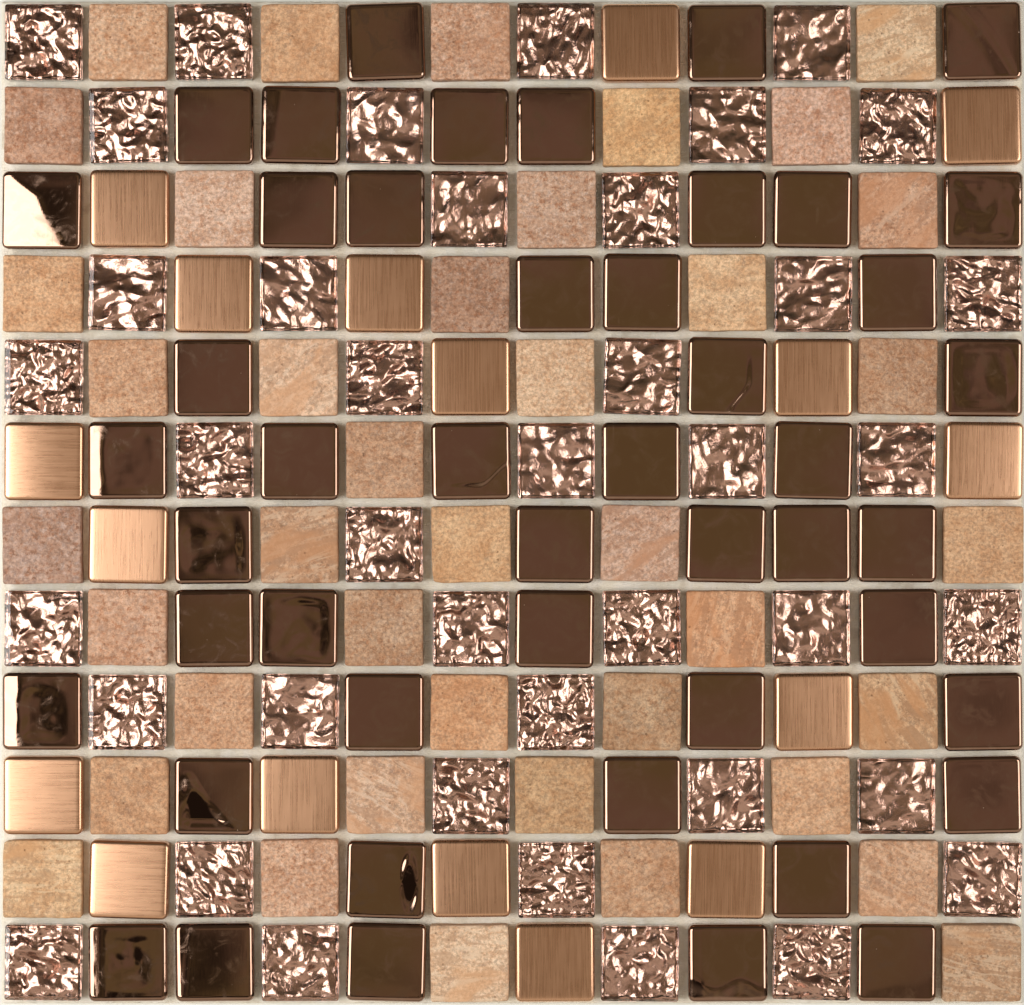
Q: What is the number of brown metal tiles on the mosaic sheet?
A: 47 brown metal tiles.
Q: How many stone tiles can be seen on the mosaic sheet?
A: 40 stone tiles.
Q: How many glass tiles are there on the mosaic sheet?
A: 40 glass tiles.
